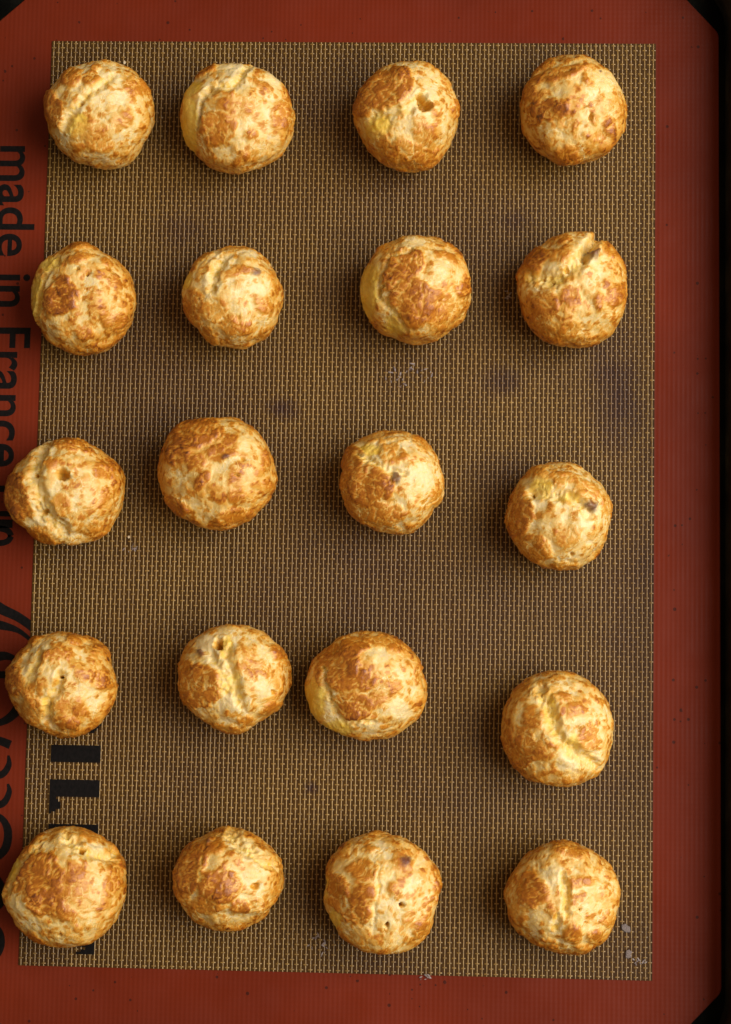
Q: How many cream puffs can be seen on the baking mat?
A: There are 20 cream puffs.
